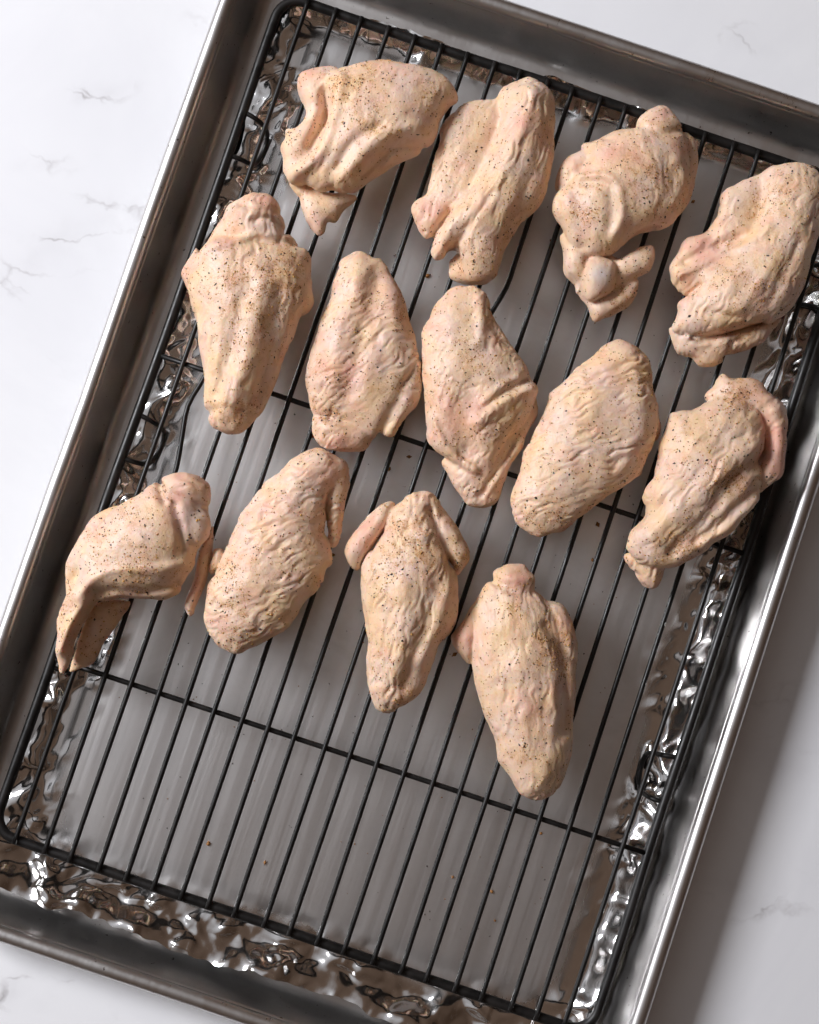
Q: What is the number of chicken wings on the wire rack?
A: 13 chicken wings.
